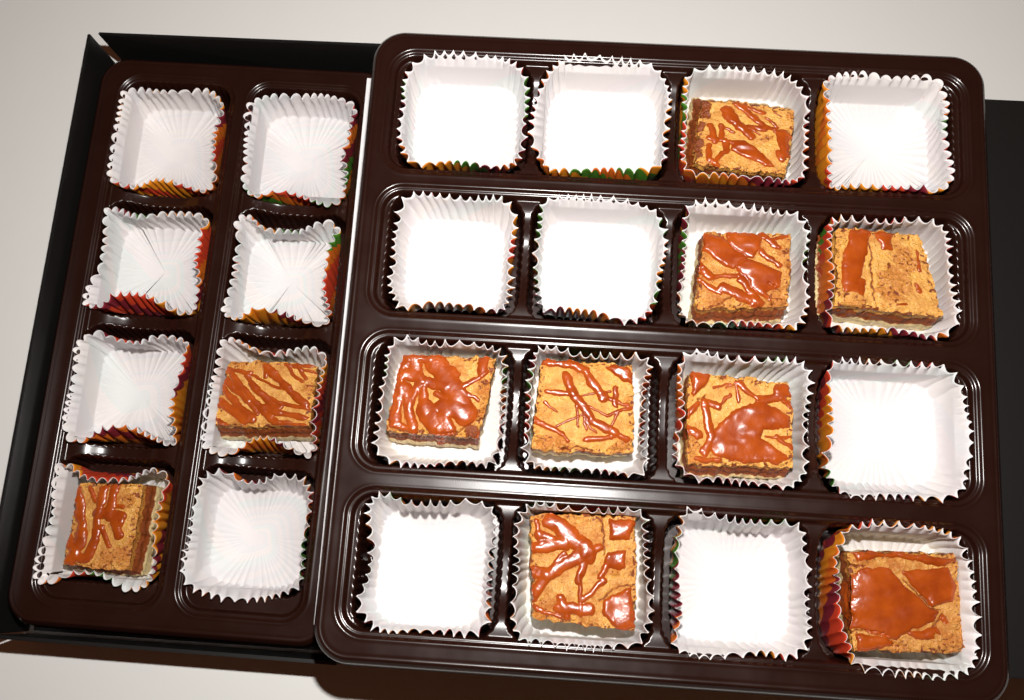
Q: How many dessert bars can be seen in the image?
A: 10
